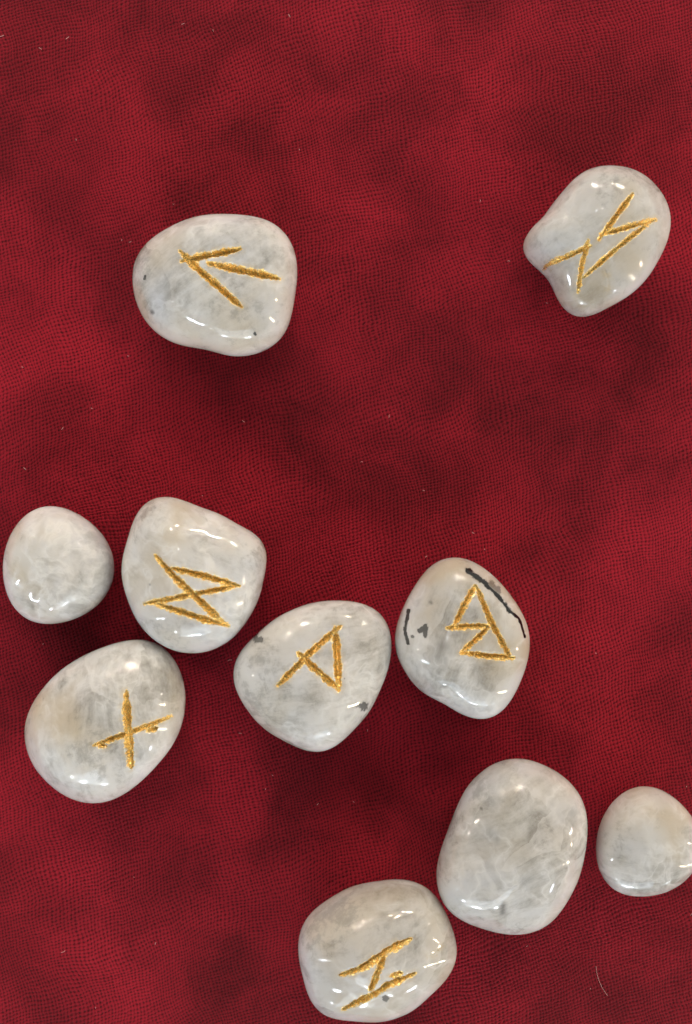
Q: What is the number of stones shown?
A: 10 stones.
